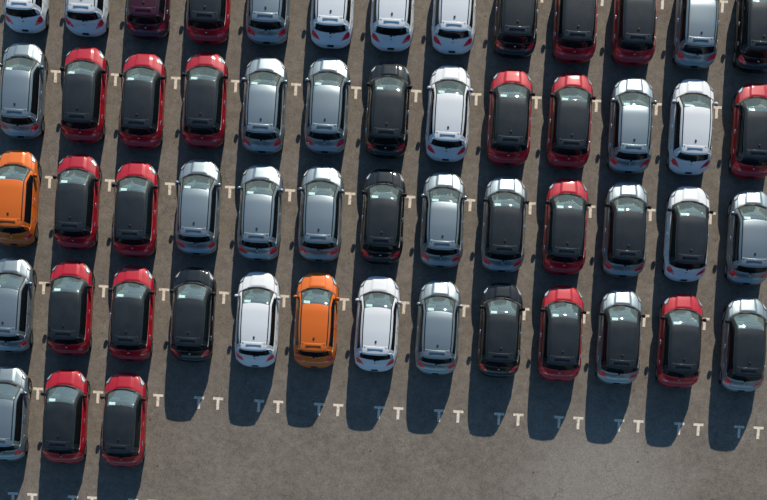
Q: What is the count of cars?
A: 55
